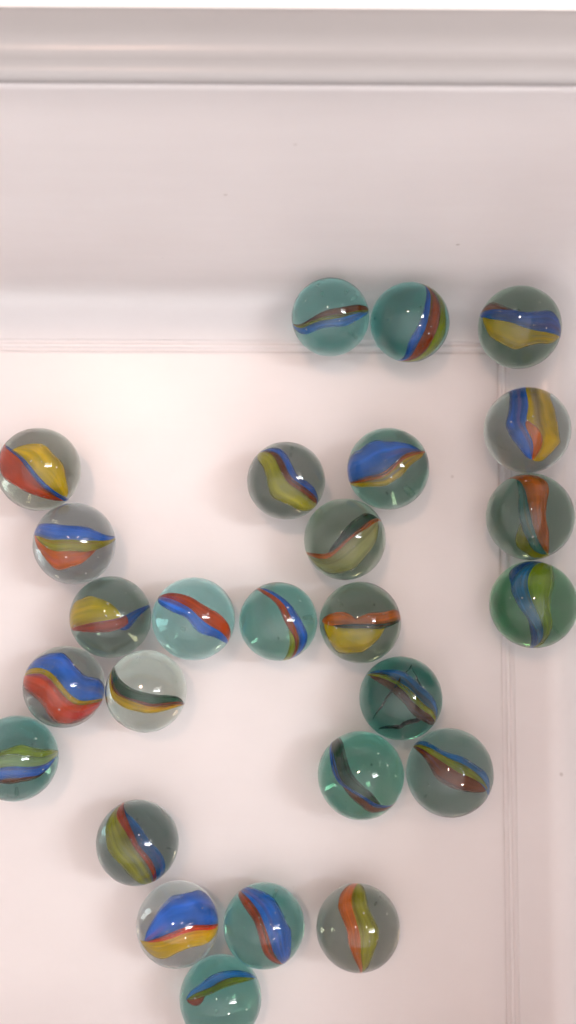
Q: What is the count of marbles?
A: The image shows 26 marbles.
